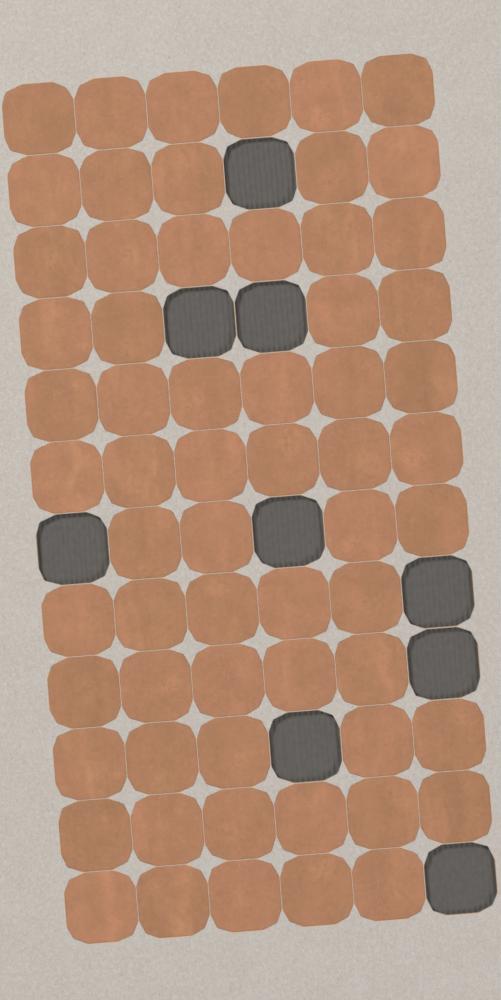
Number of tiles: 63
